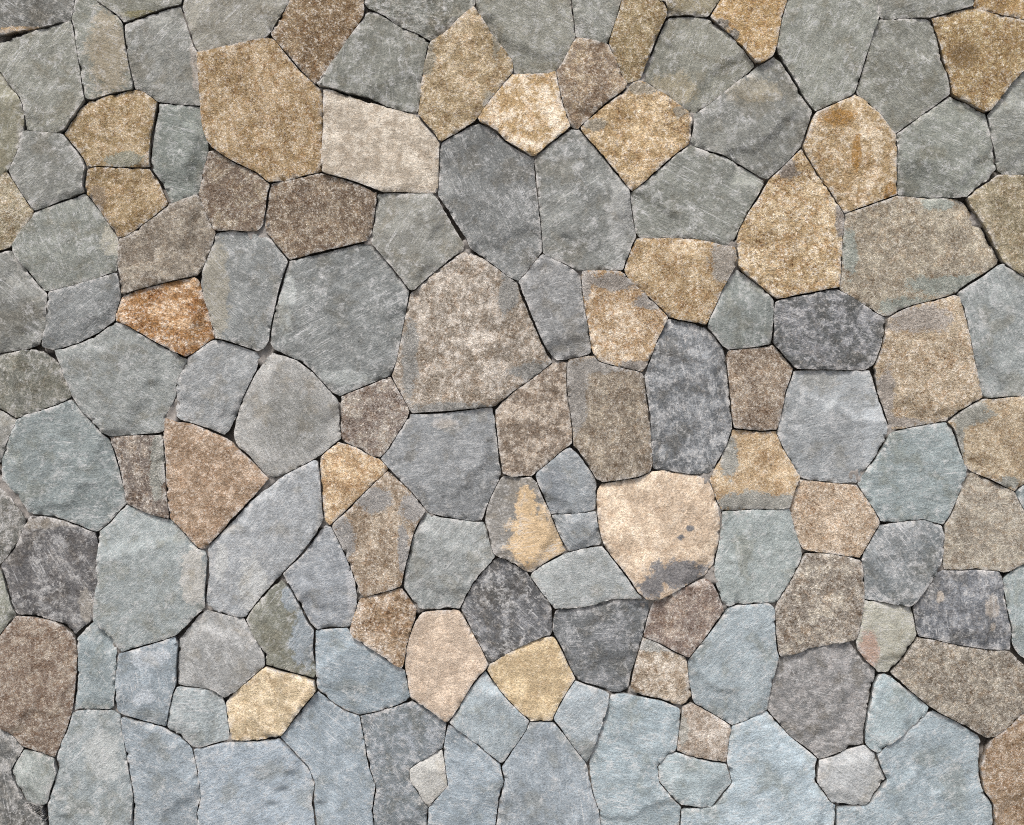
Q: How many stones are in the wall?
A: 139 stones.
